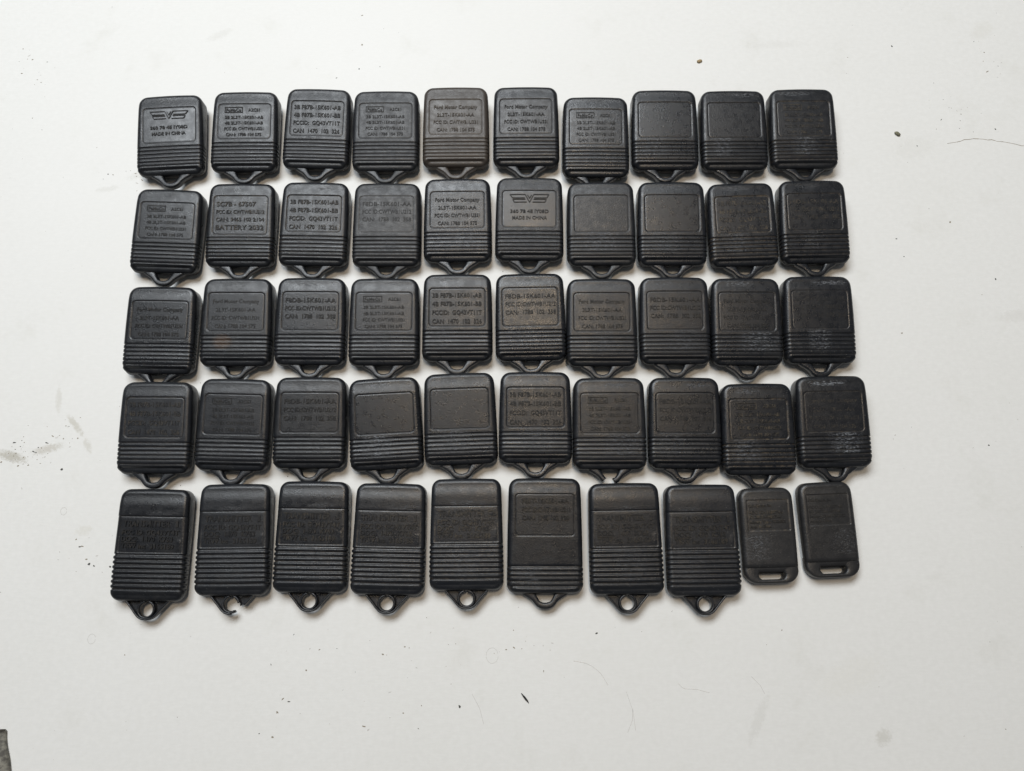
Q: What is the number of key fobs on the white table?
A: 50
